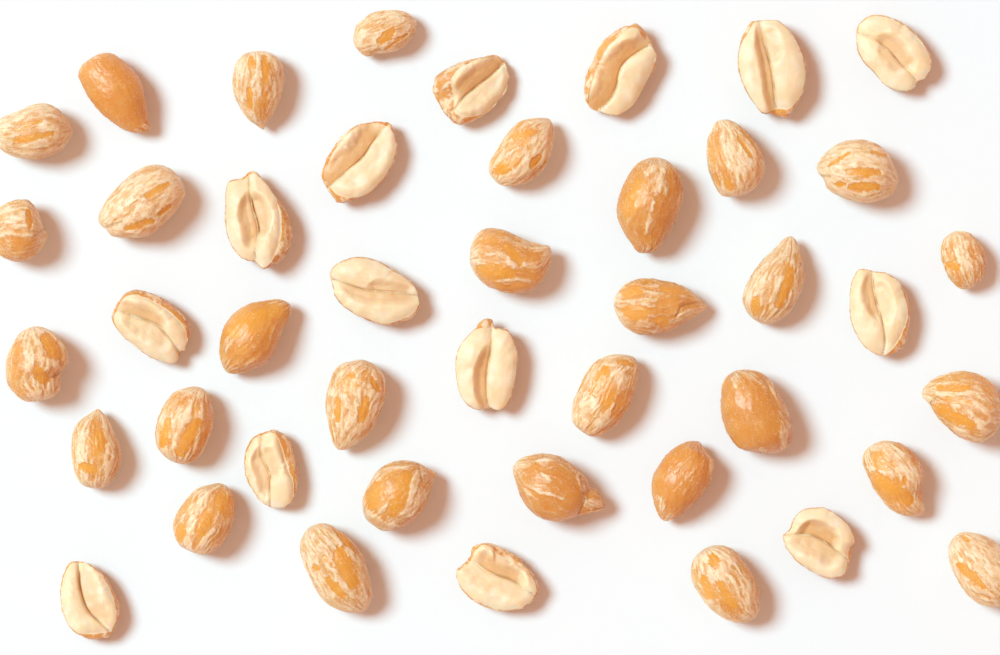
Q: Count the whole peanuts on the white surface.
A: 30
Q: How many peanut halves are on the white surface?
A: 14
